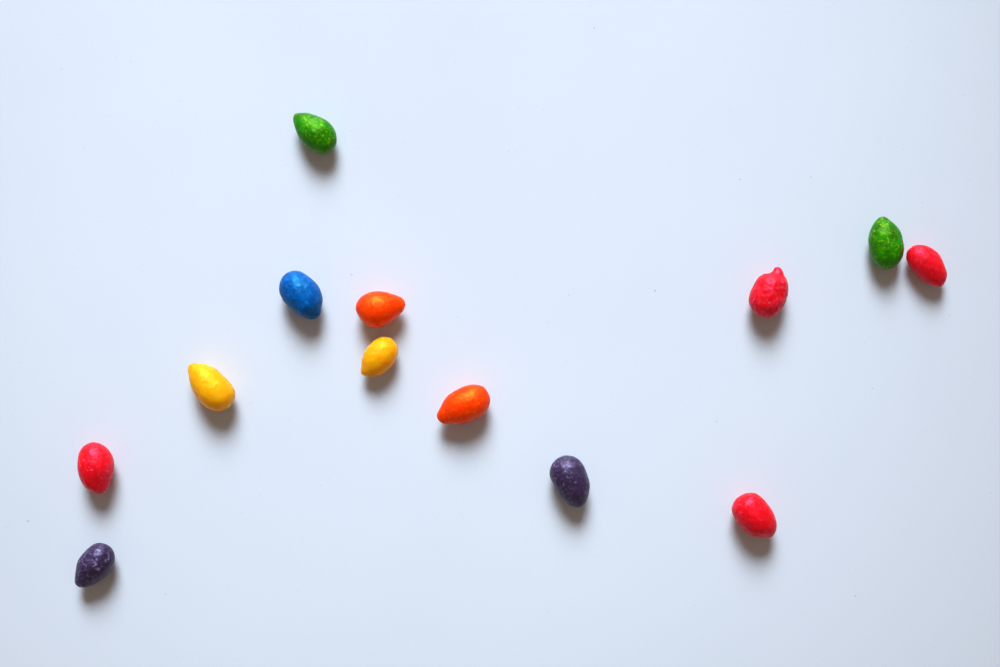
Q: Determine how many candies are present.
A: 13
